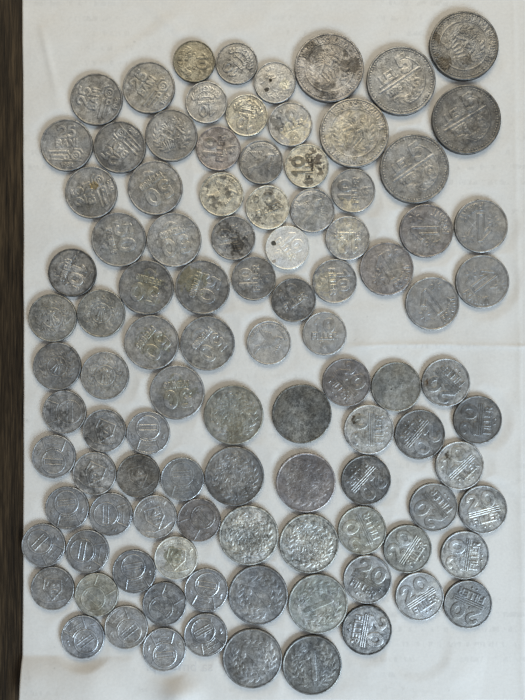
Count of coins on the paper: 101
